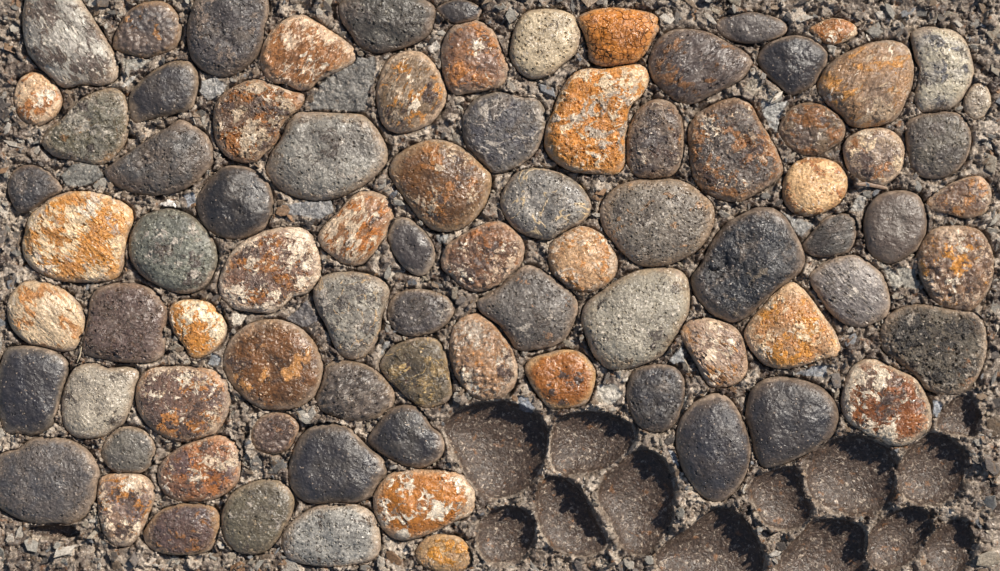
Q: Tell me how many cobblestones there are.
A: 83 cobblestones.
